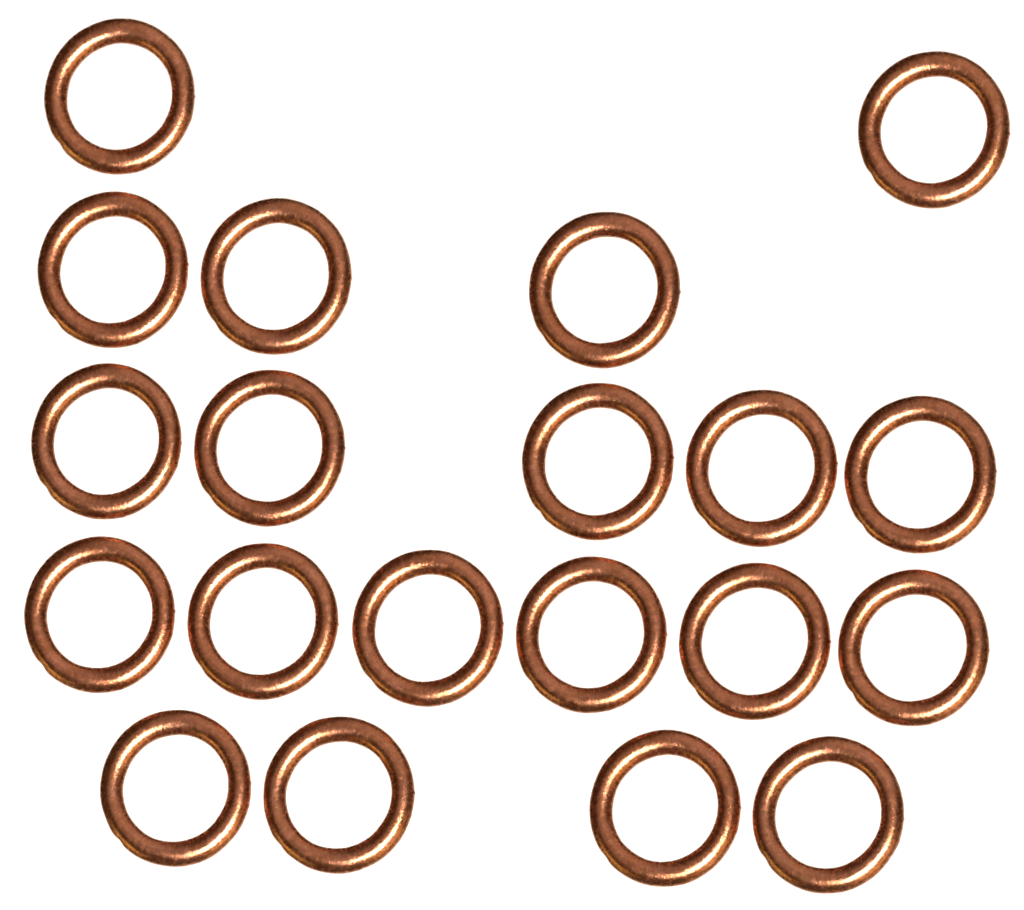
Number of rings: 20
